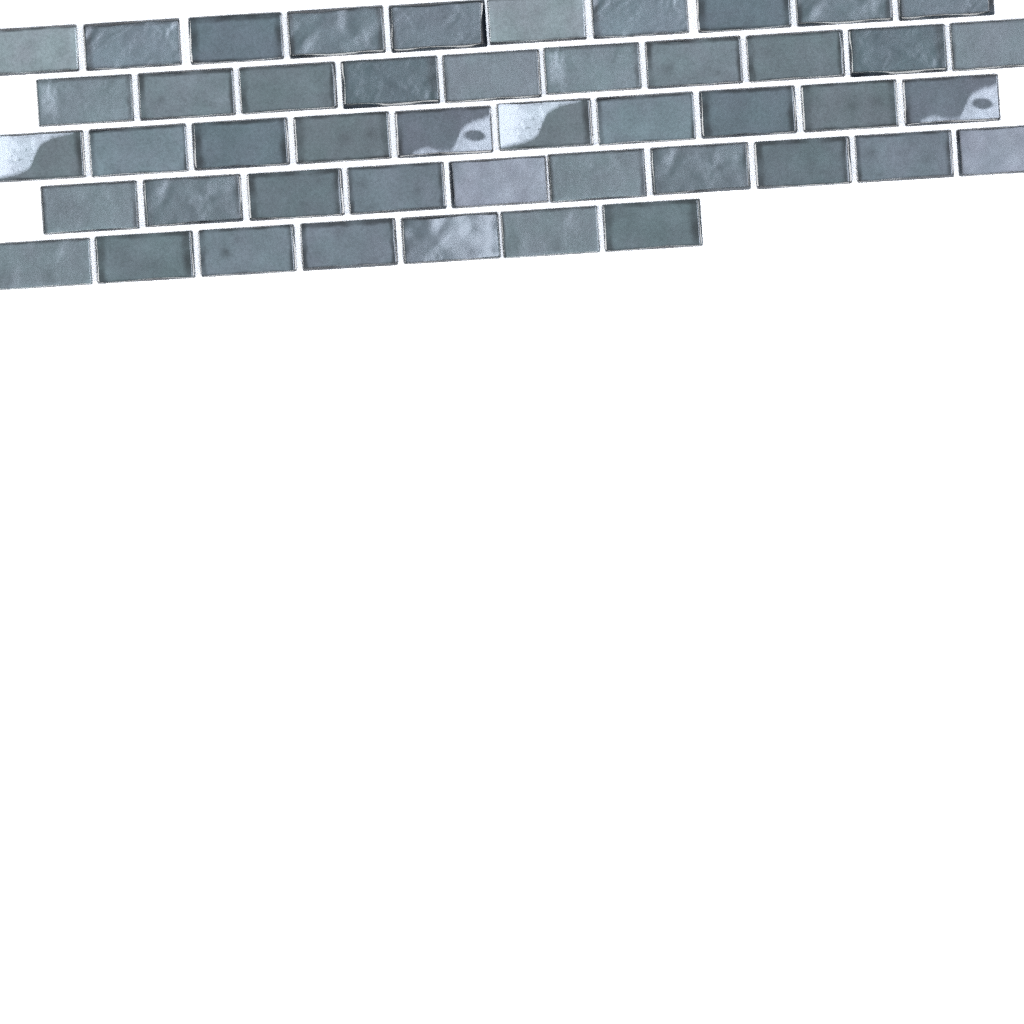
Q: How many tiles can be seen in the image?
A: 47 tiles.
